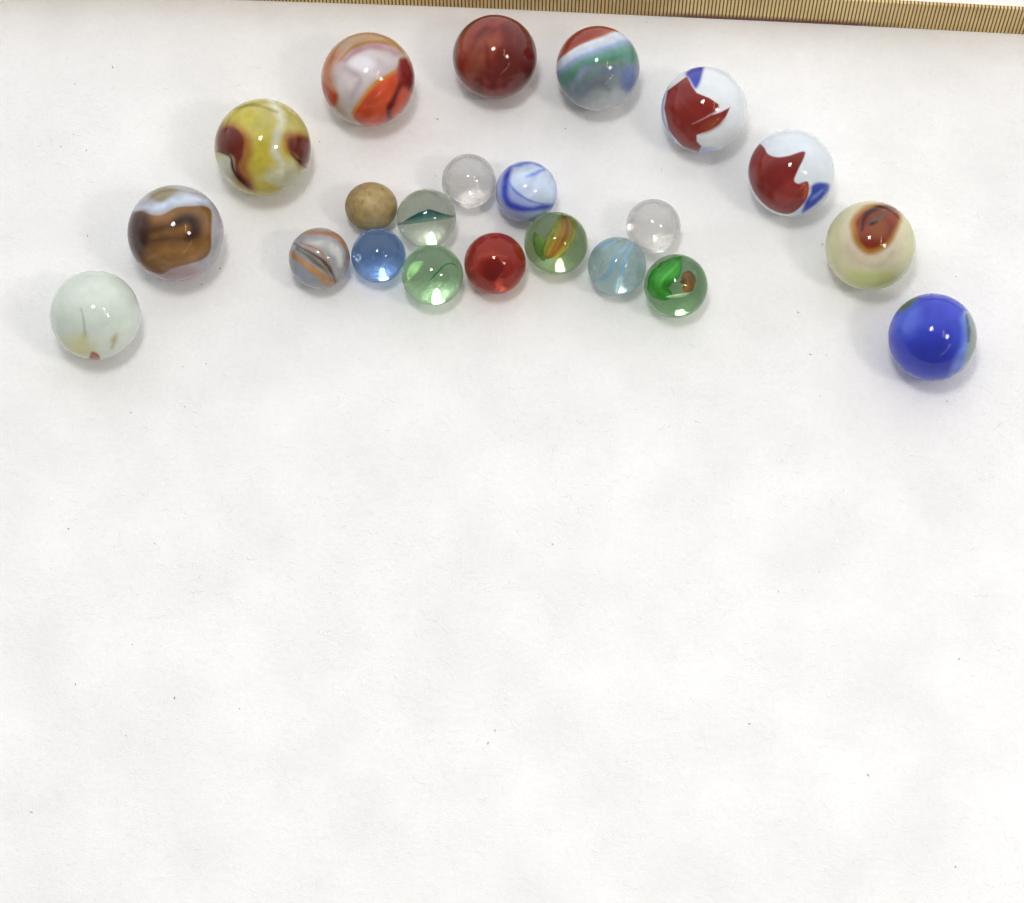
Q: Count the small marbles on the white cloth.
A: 12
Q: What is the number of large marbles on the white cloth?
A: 10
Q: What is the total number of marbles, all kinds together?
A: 22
